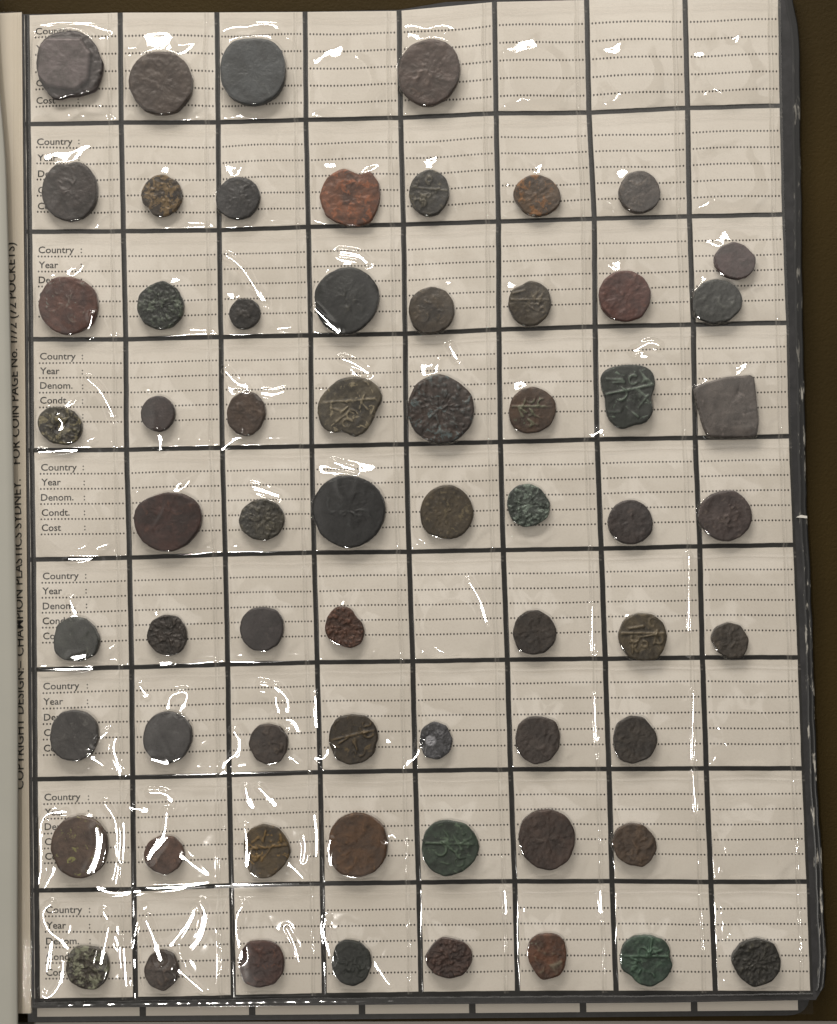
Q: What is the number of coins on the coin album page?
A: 64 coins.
